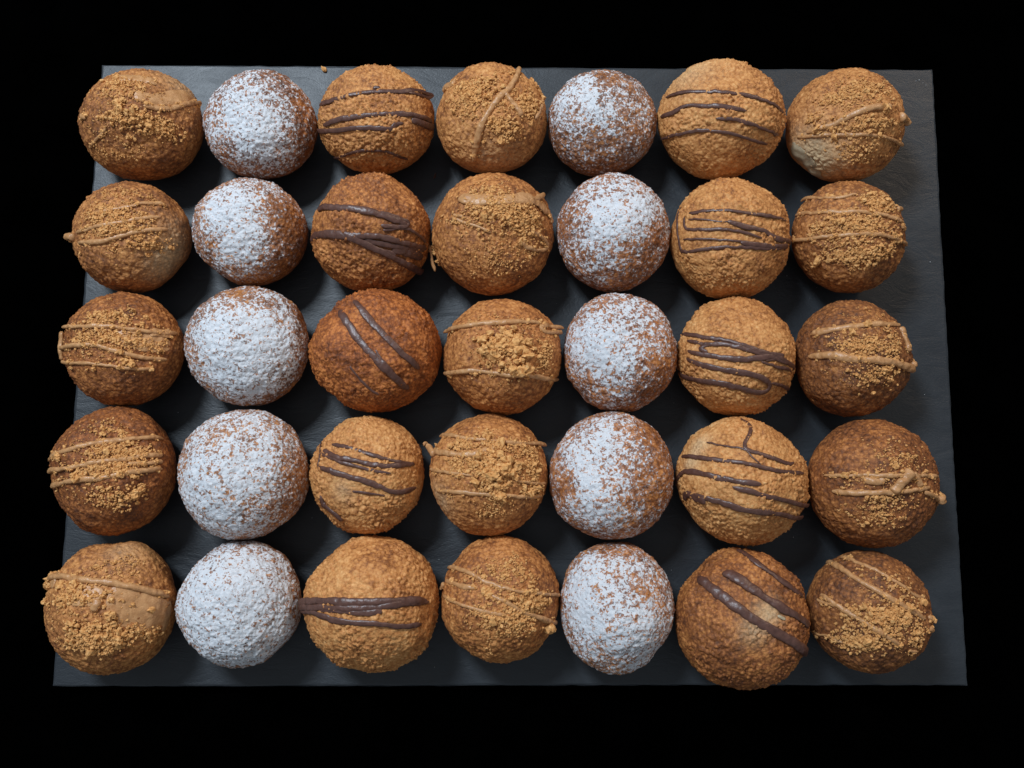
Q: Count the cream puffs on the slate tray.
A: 35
